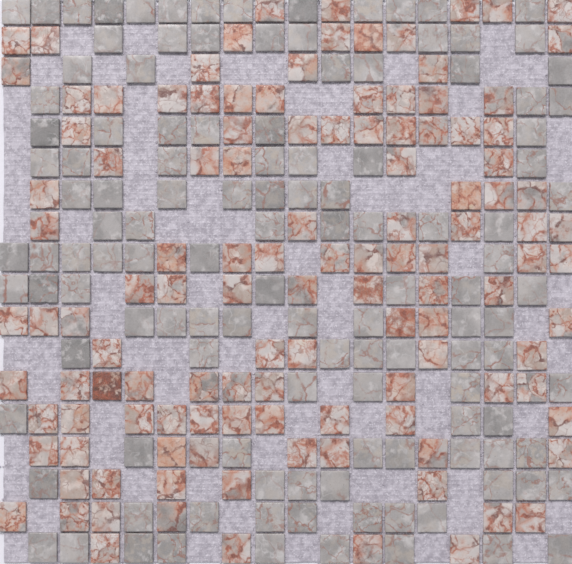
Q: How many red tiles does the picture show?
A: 120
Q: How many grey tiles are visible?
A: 124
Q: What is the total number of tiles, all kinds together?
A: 244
